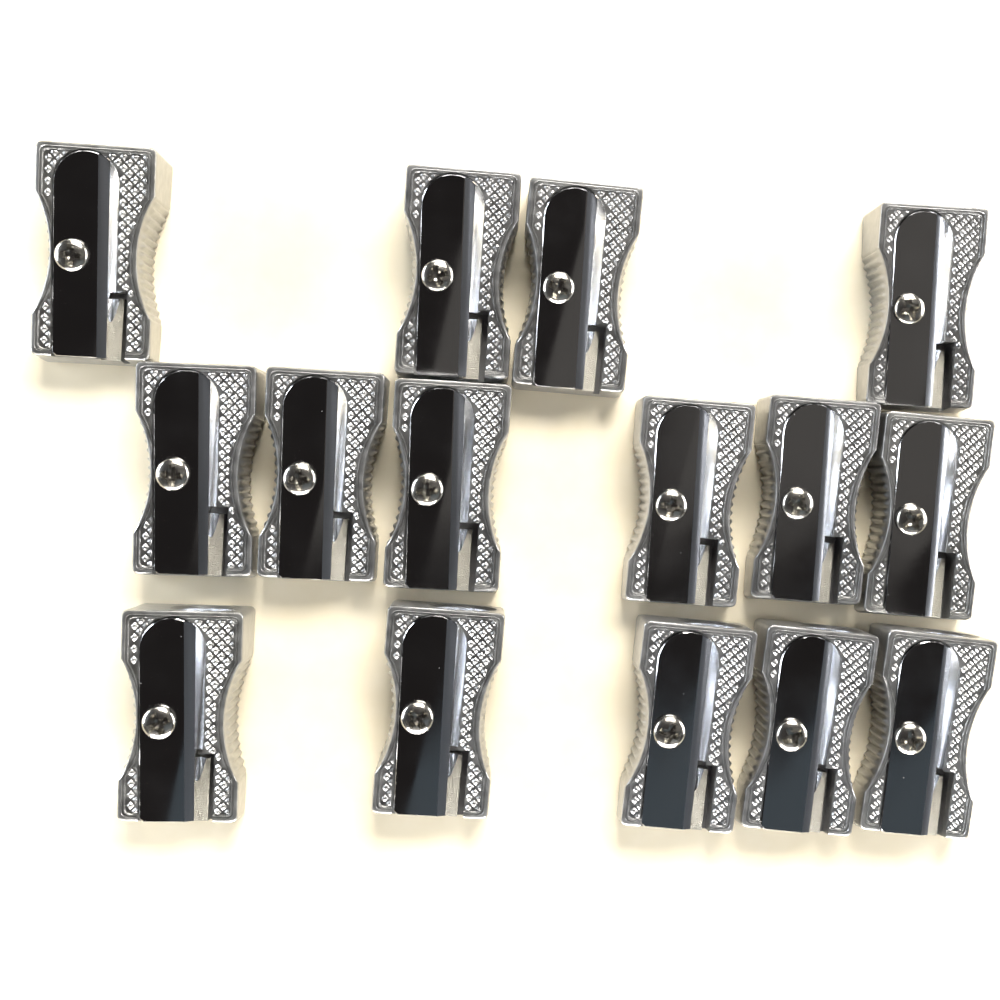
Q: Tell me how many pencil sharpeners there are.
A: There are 15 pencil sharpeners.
